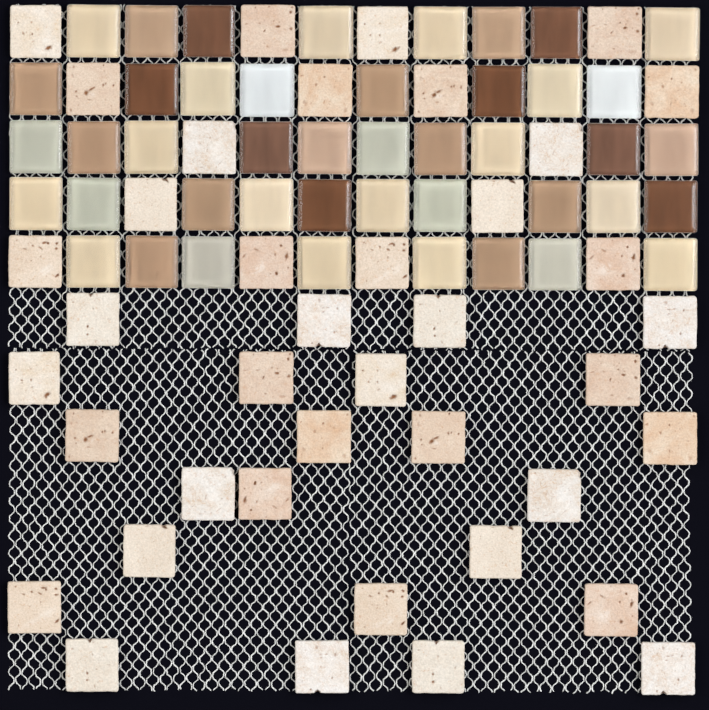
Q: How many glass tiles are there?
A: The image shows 44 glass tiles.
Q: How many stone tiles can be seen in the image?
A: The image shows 40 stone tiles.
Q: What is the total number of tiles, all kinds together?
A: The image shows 84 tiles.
